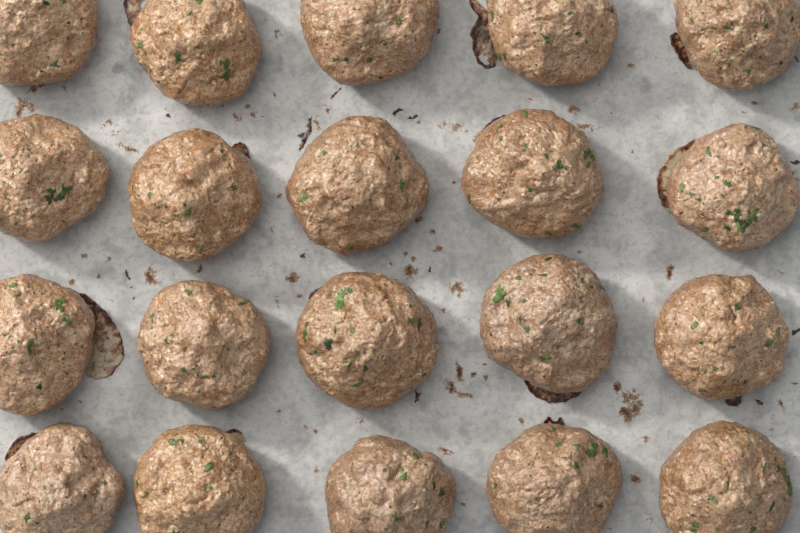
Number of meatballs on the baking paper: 20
